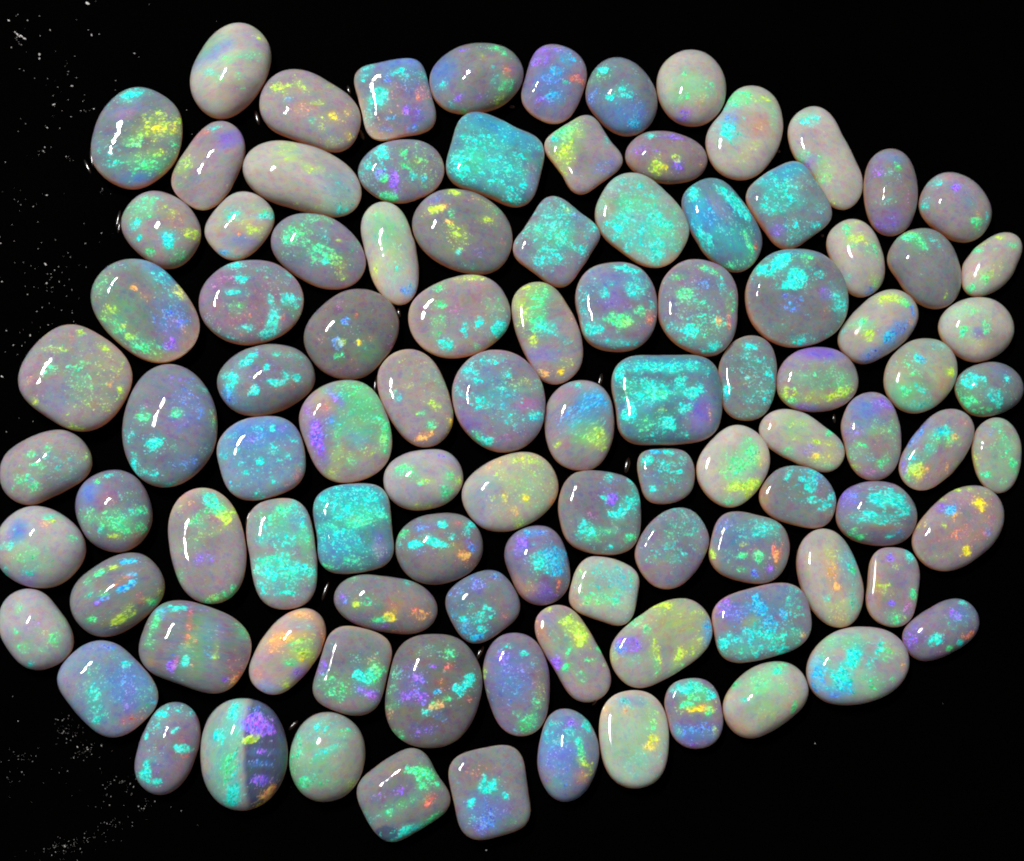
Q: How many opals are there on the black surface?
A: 102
